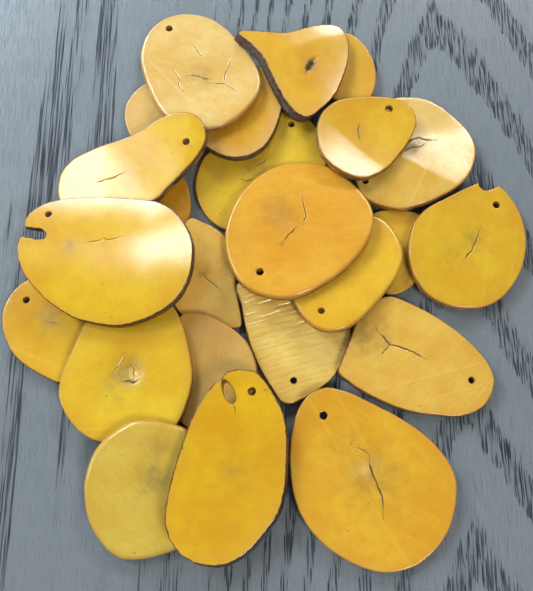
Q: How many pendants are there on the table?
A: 24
